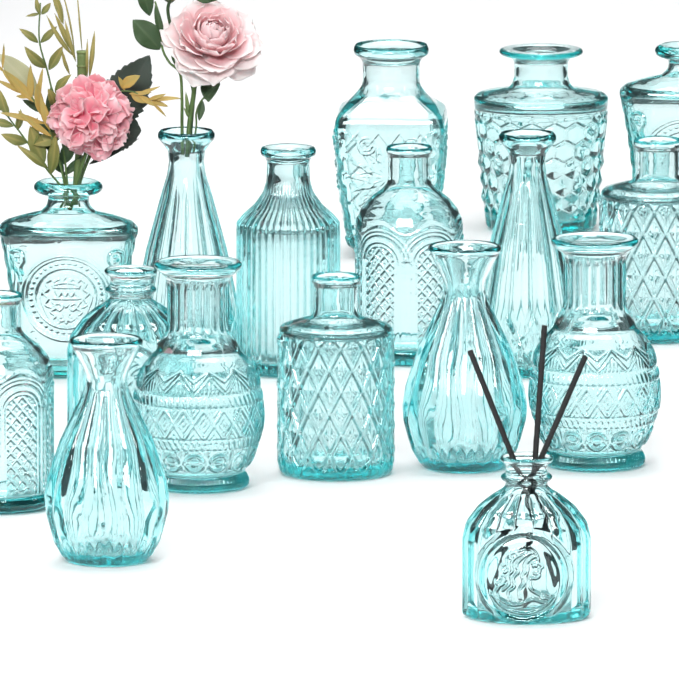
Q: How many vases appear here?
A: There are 17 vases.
